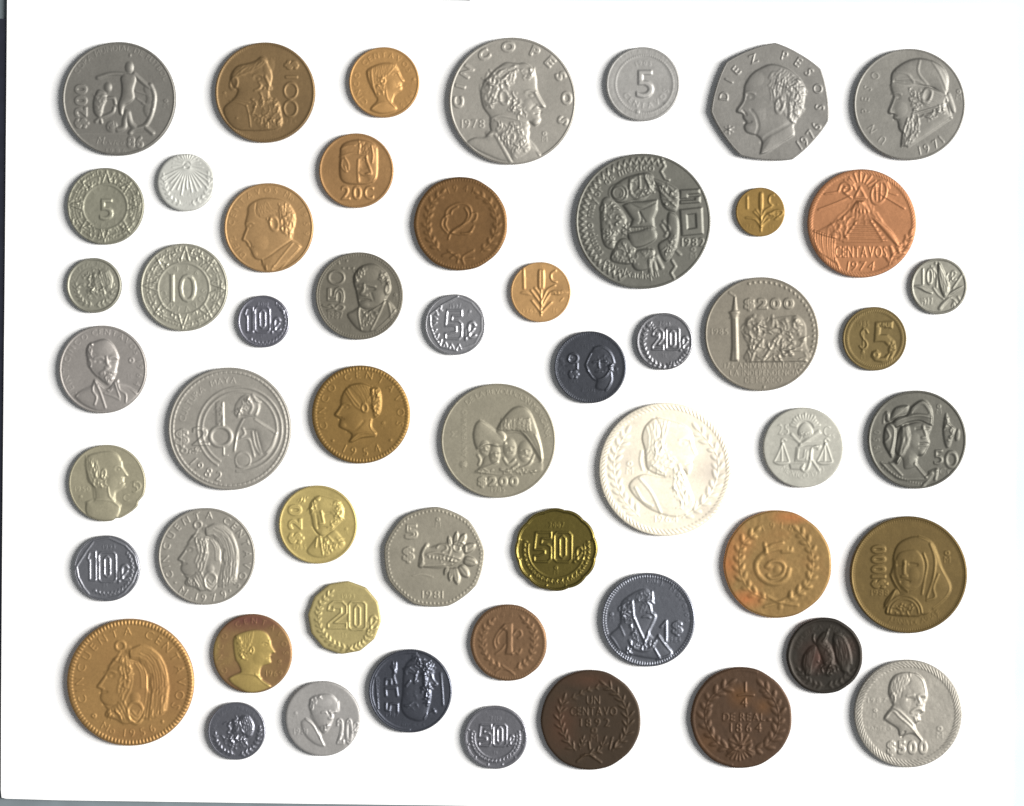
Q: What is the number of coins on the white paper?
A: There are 54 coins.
